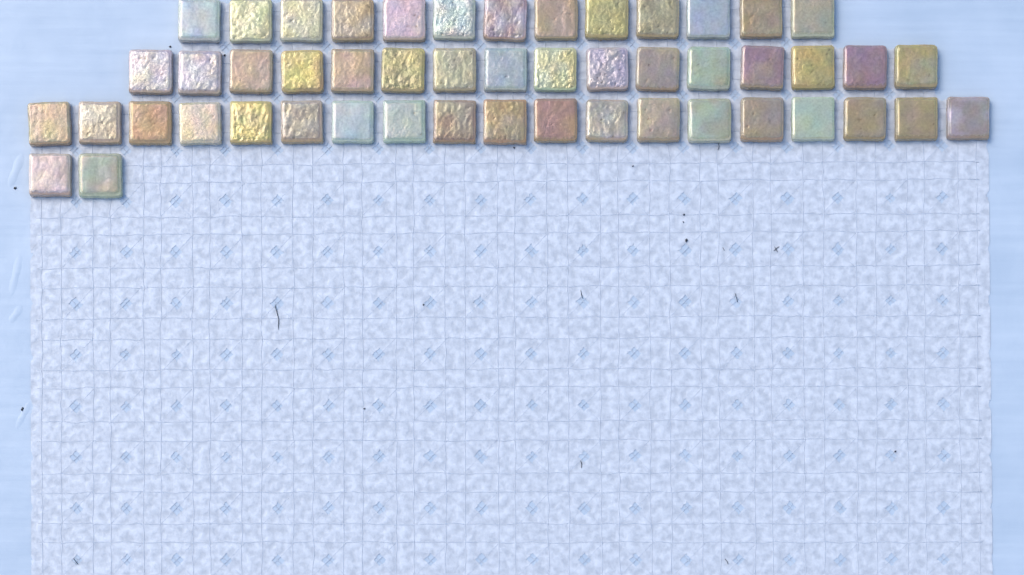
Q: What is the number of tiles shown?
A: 50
